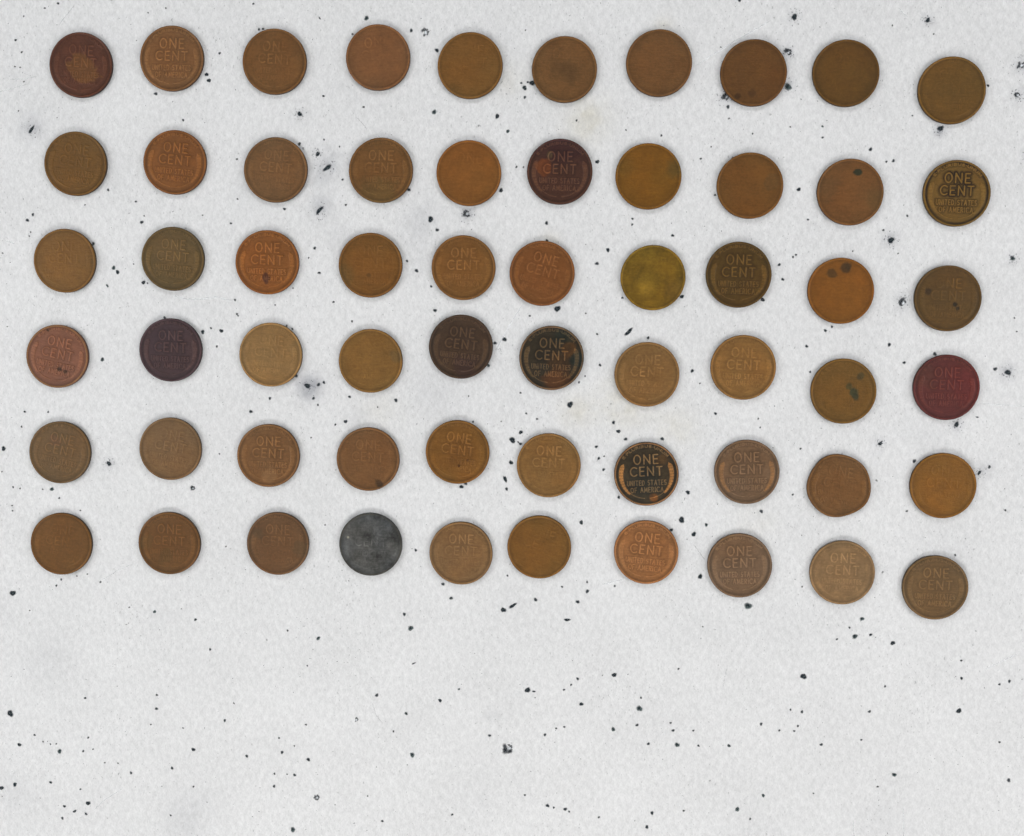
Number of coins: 60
